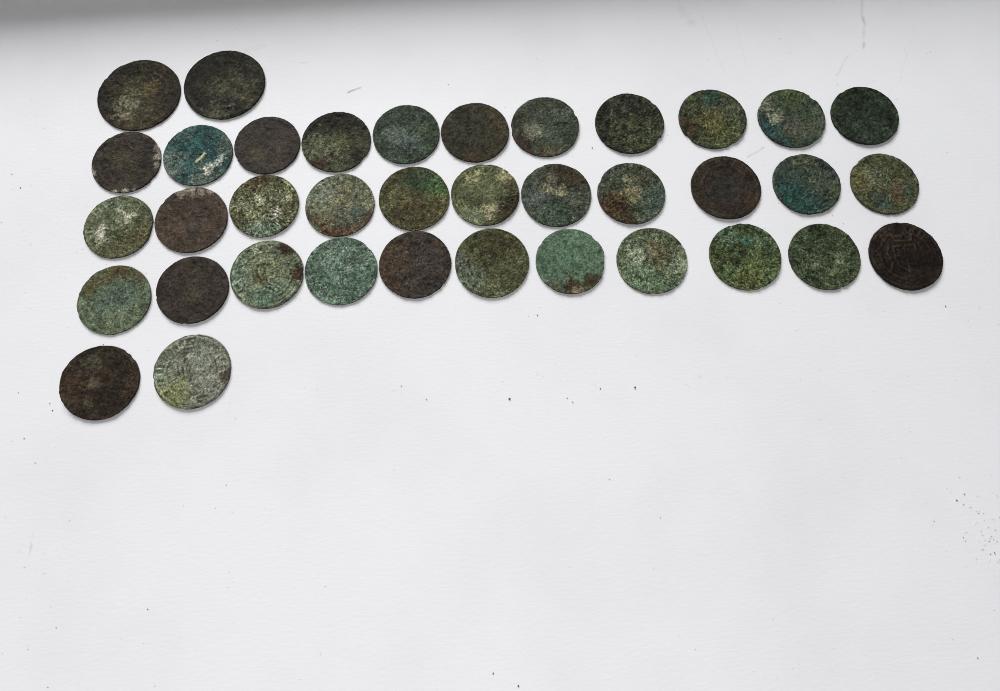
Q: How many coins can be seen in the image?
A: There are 37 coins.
